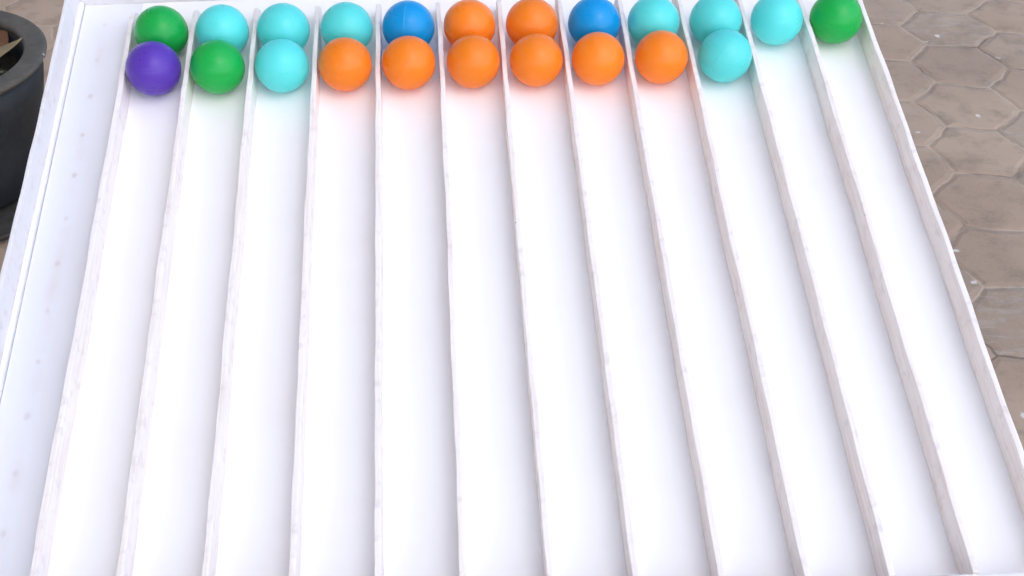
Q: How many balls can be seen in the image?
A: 22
